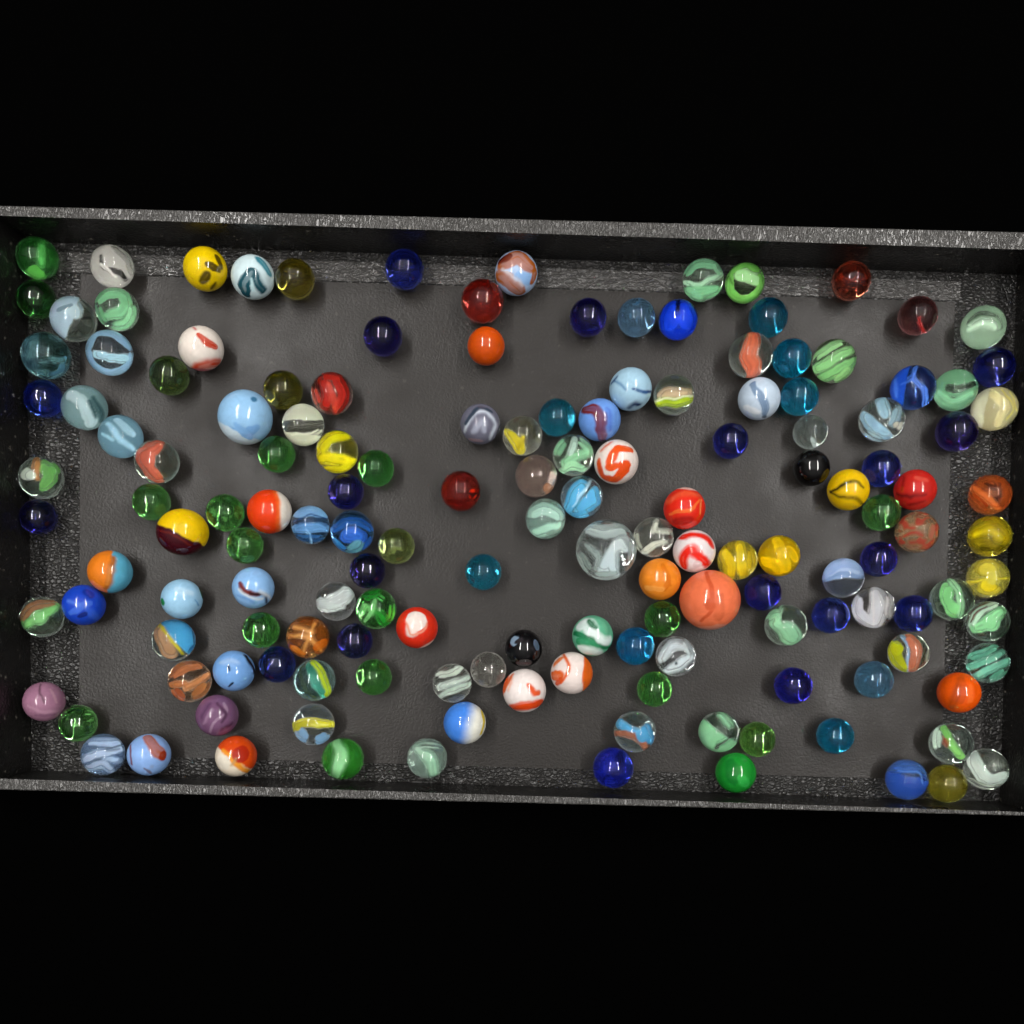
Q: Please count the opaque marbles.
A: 37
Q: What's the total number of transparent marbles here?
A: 116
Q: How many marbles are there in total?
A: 153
